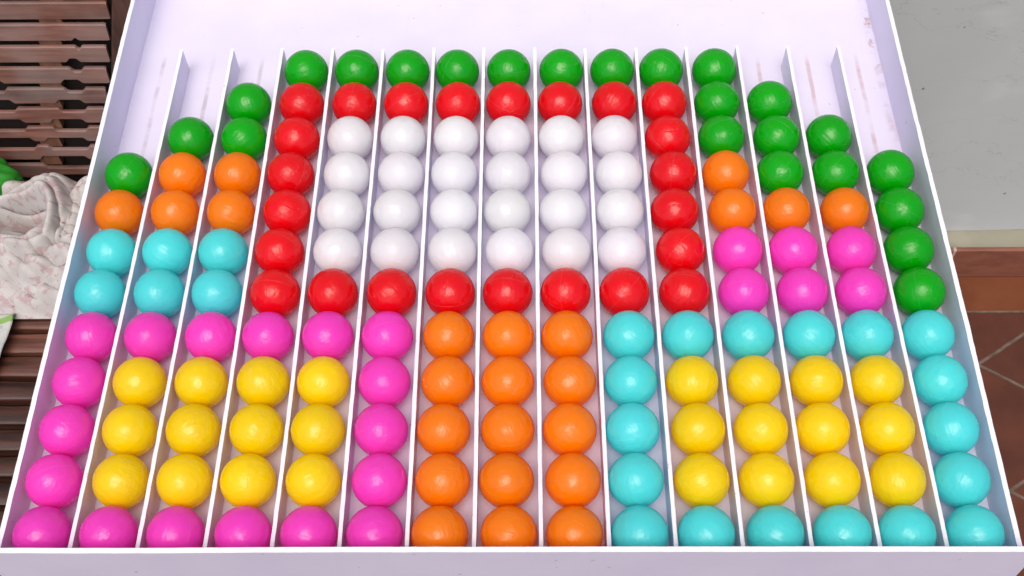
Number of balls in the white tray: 168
